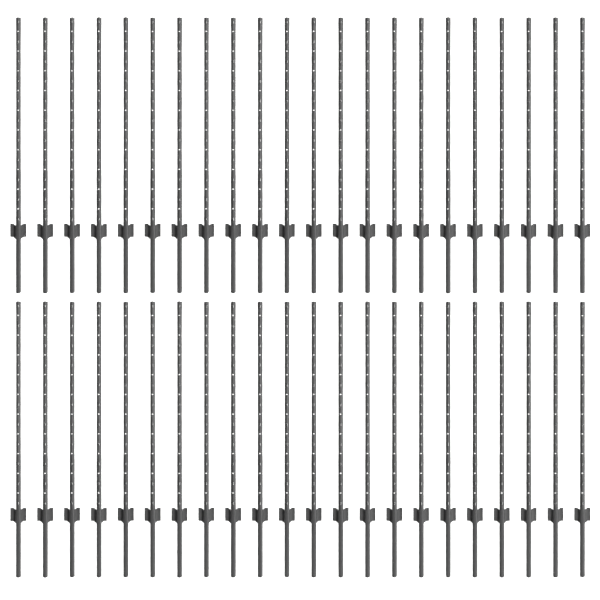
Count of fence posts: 44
